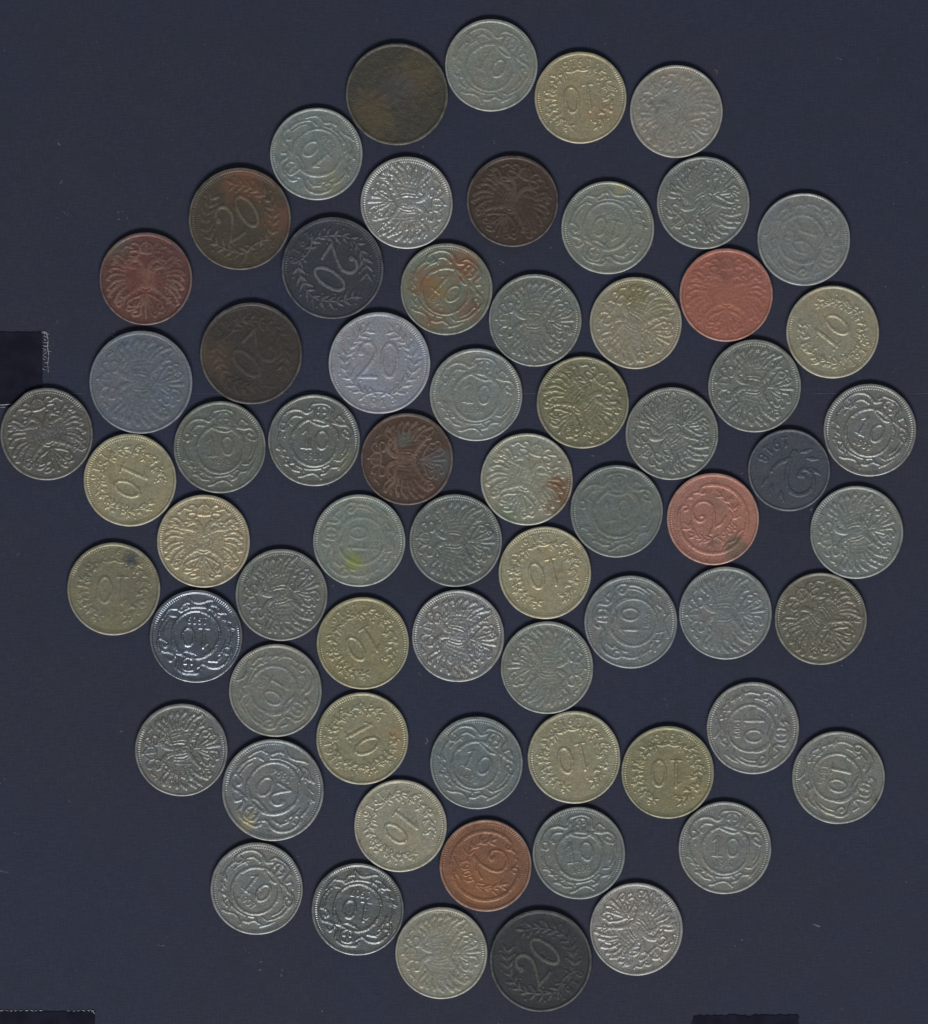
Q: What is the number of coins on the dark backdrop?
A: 67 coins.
